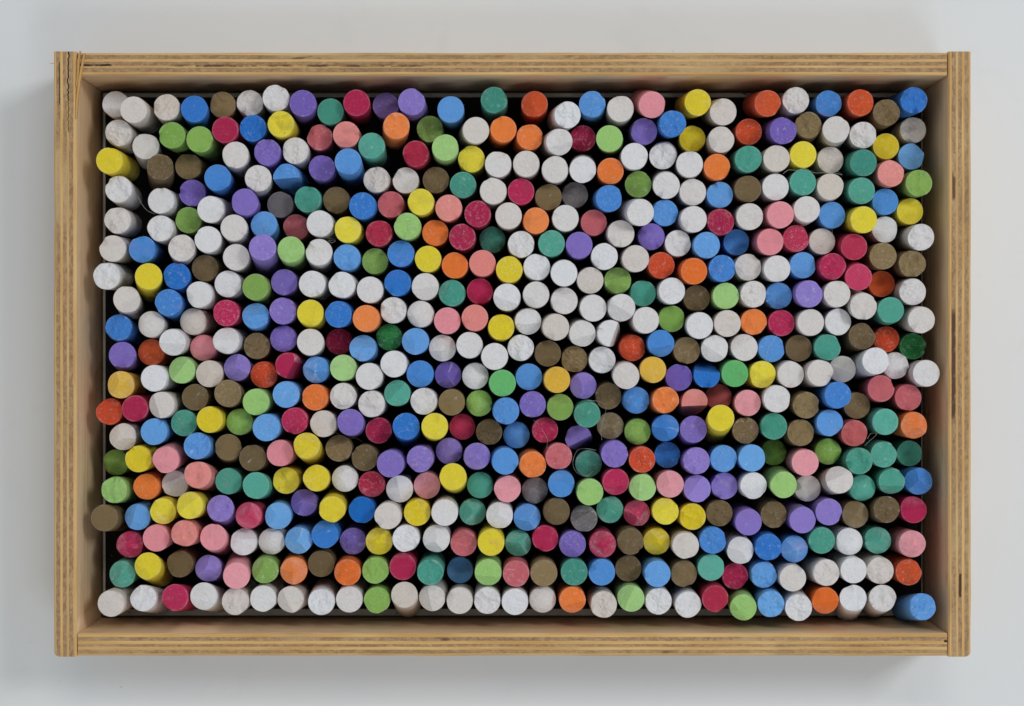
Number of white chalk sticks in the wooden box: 168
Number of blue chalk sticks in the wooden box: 72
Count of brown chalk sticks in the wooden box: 45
